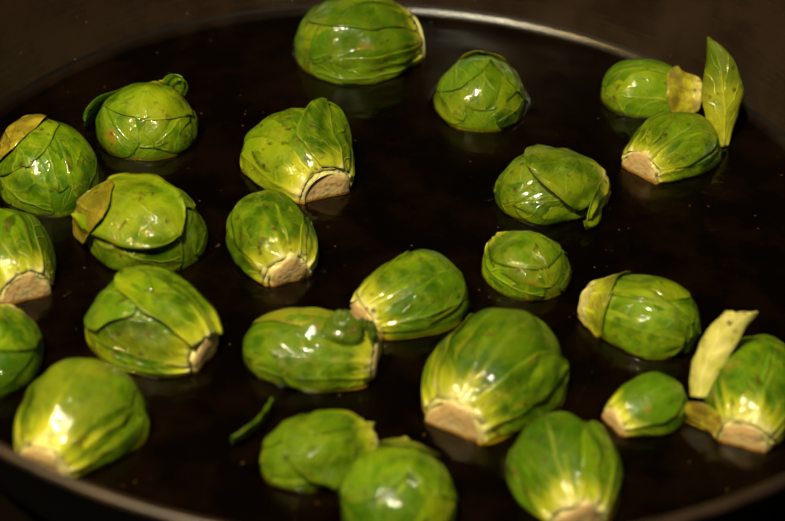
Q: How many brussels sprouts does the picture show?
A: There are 24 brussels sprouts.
